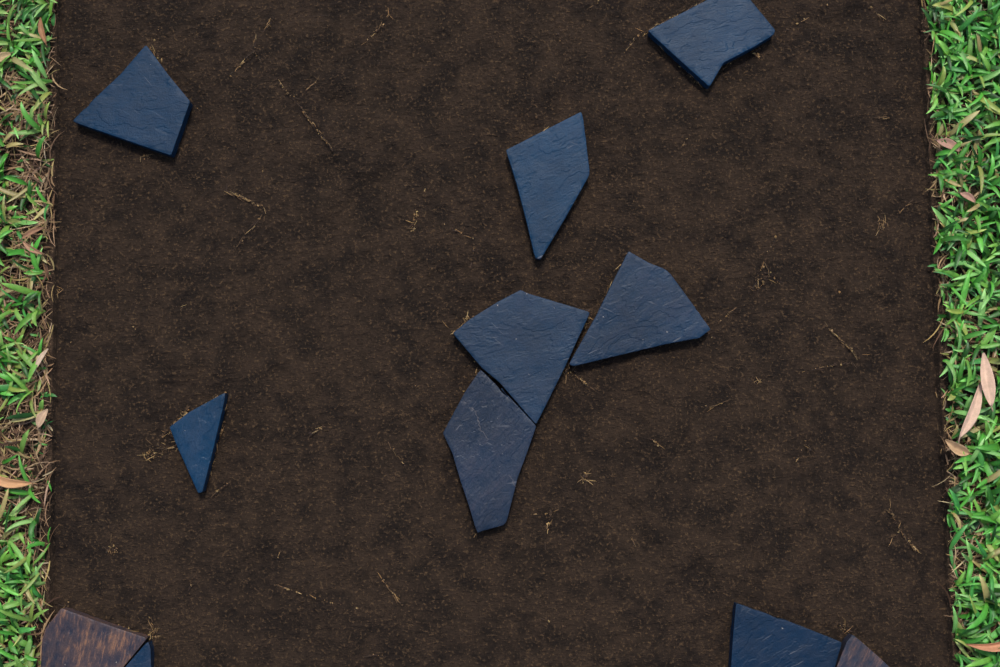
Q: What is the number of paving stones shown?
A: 11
